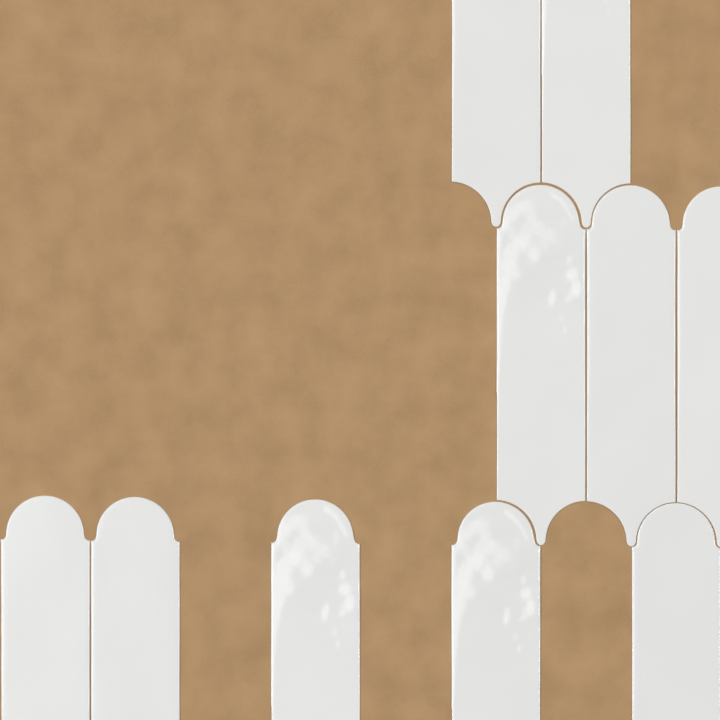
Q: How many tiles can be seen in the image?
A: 10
